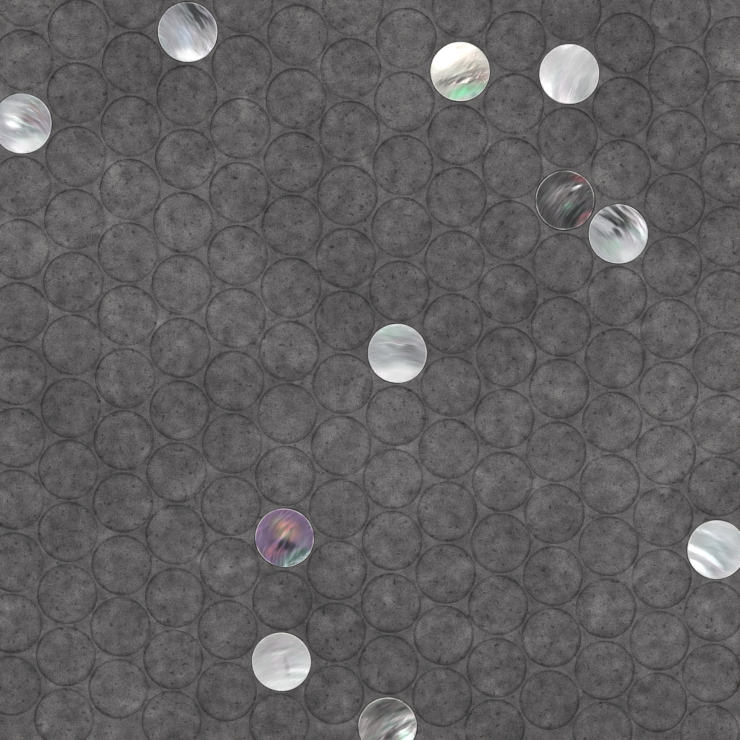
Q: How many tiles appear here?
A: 11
